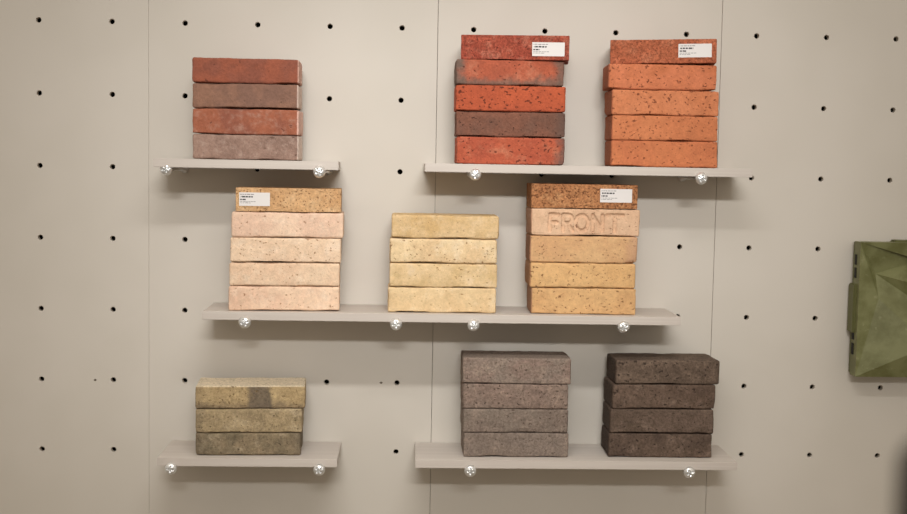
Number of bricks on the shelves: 39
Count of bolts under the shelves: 12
